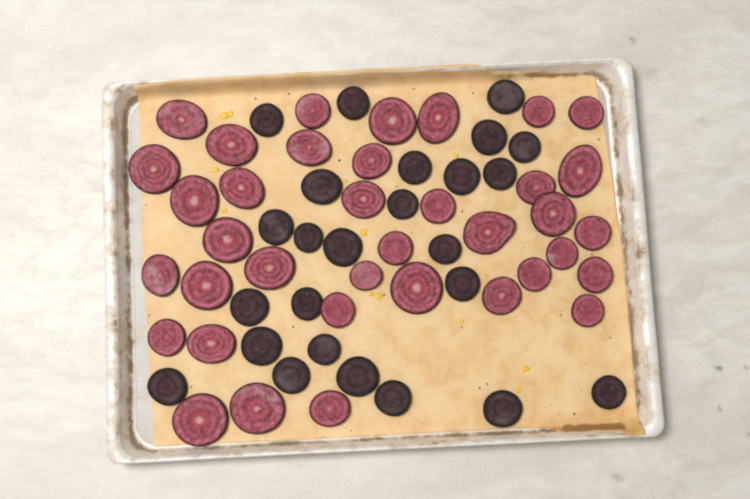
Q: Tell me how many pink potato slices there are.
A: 37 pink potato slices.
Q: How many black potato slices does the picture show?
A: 25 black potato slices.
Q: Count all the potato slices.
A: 62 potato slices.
